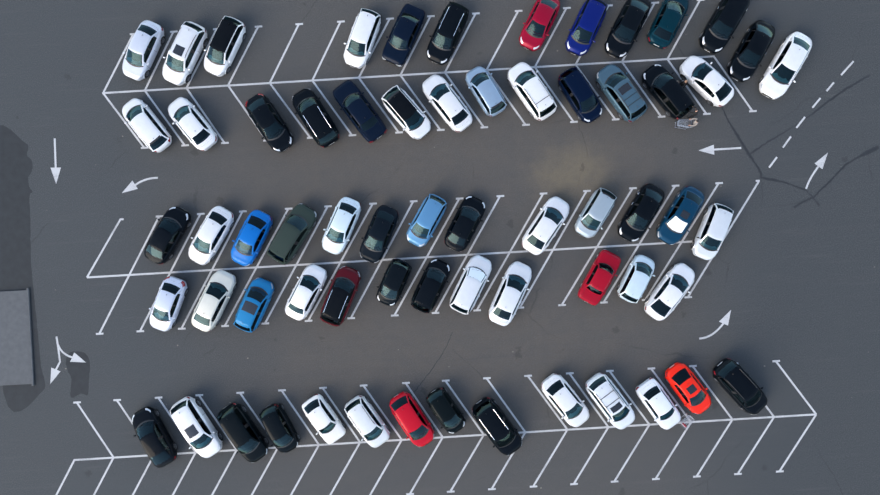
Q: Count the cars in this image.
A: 65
